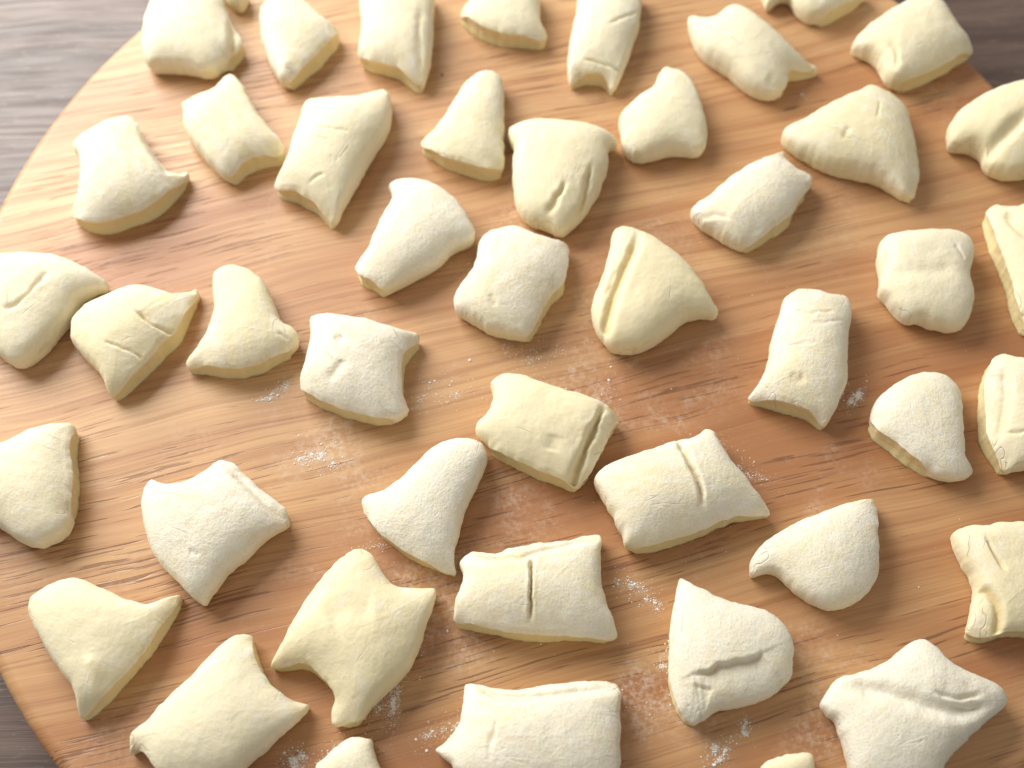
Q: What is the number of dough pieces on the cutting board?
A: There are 46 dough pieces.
